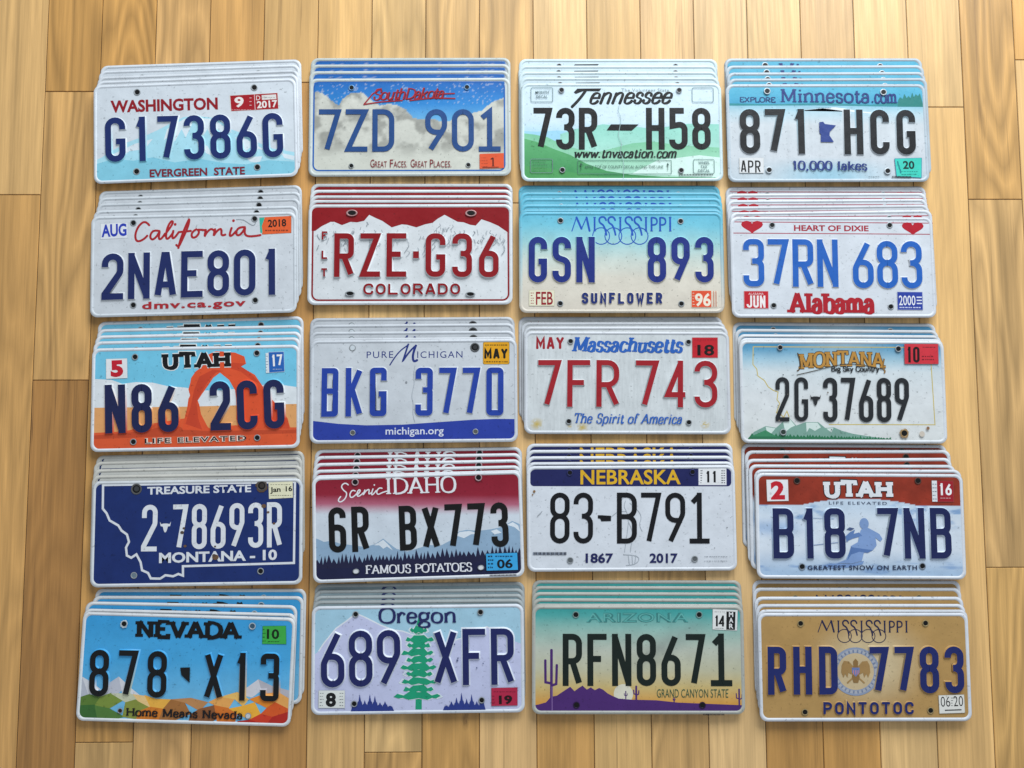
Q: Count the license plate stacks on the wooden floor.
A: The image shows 20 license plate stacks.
